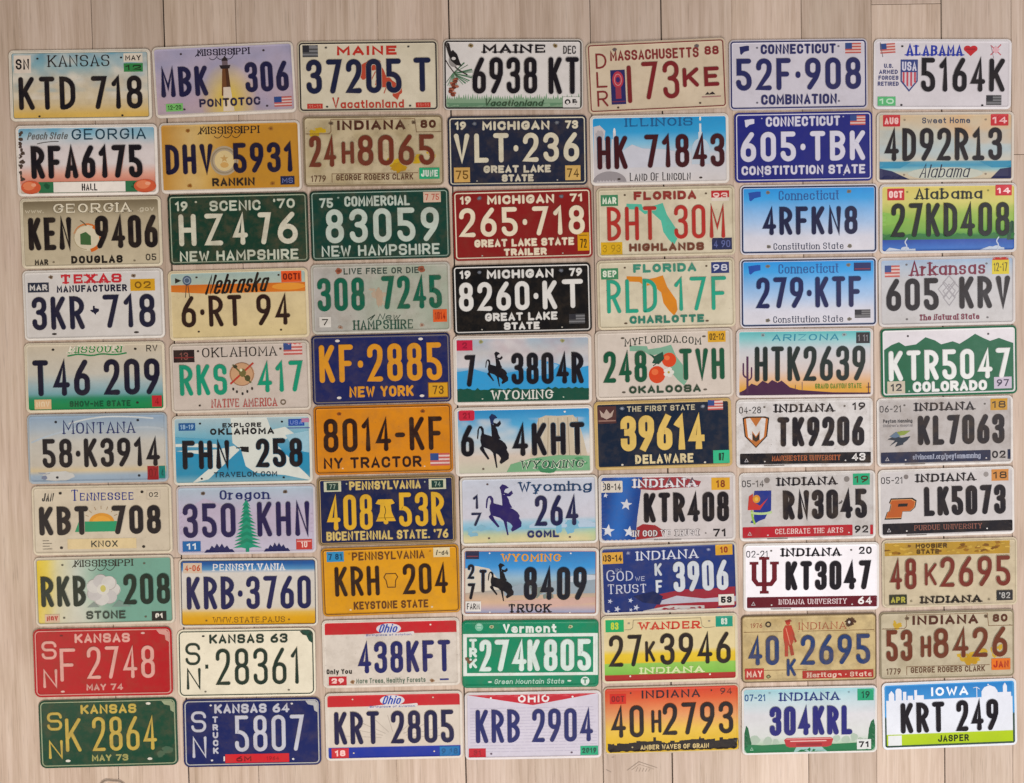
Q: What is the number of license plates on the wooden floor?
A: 70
